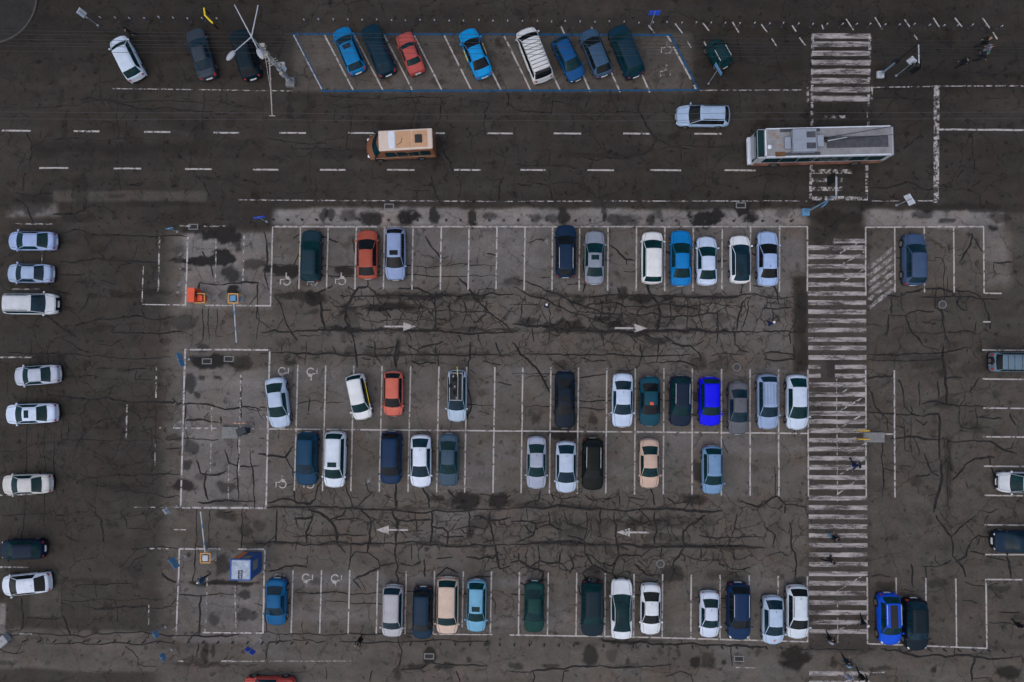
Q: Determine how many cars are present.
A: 73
